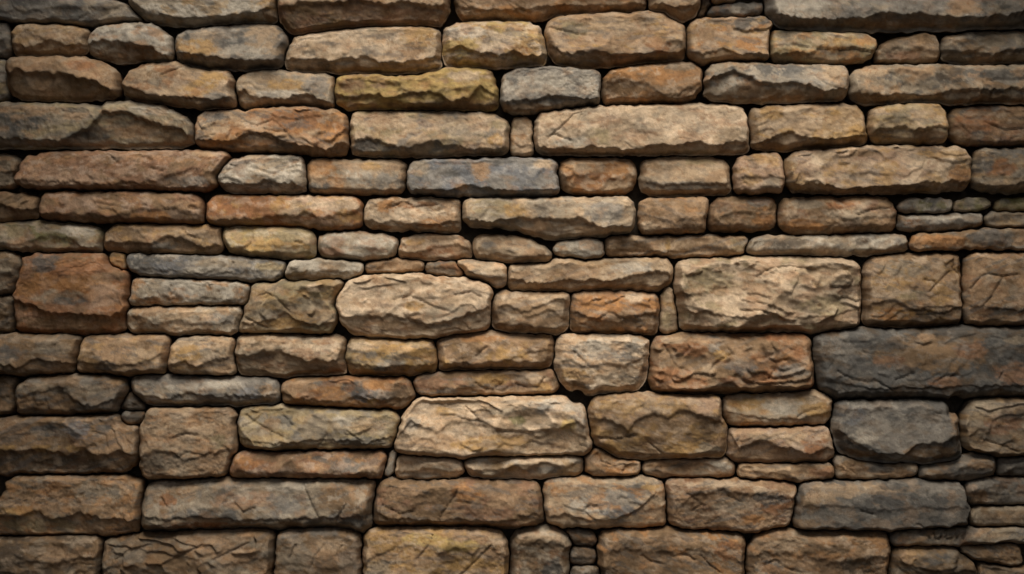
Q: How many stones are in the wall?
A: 147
